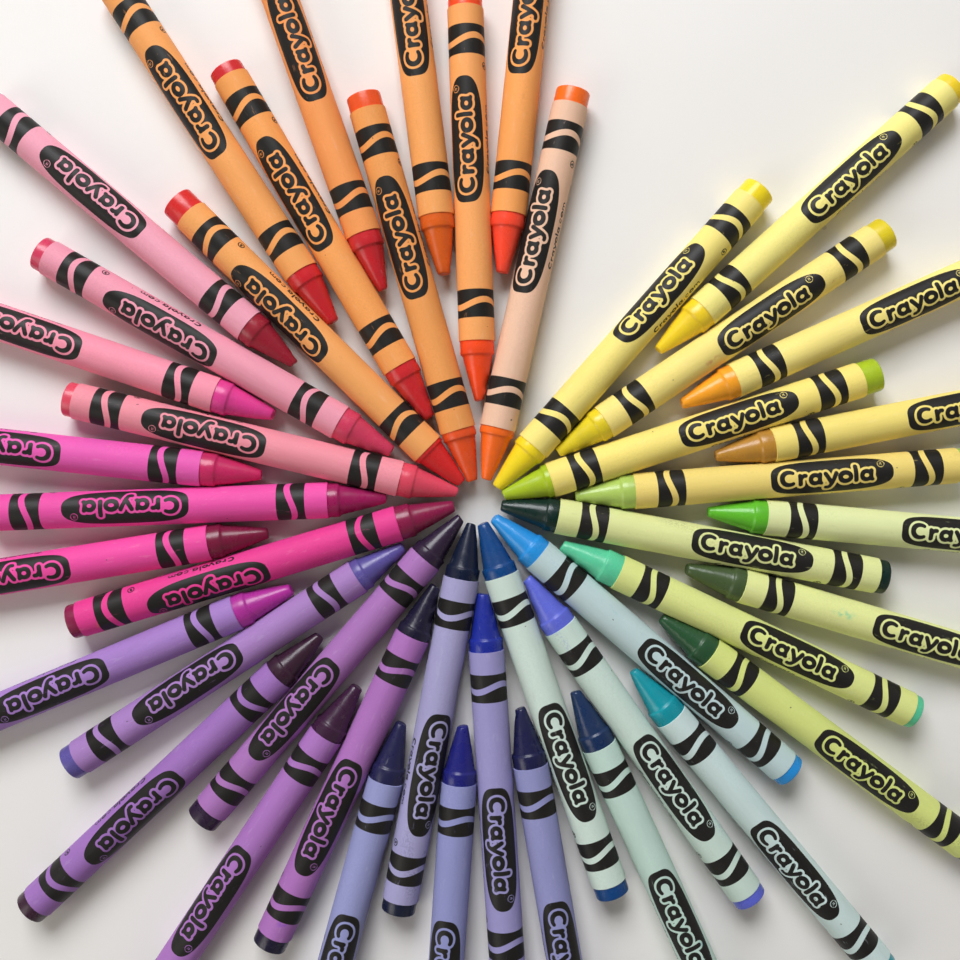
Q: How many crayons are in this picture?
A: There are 45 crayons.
